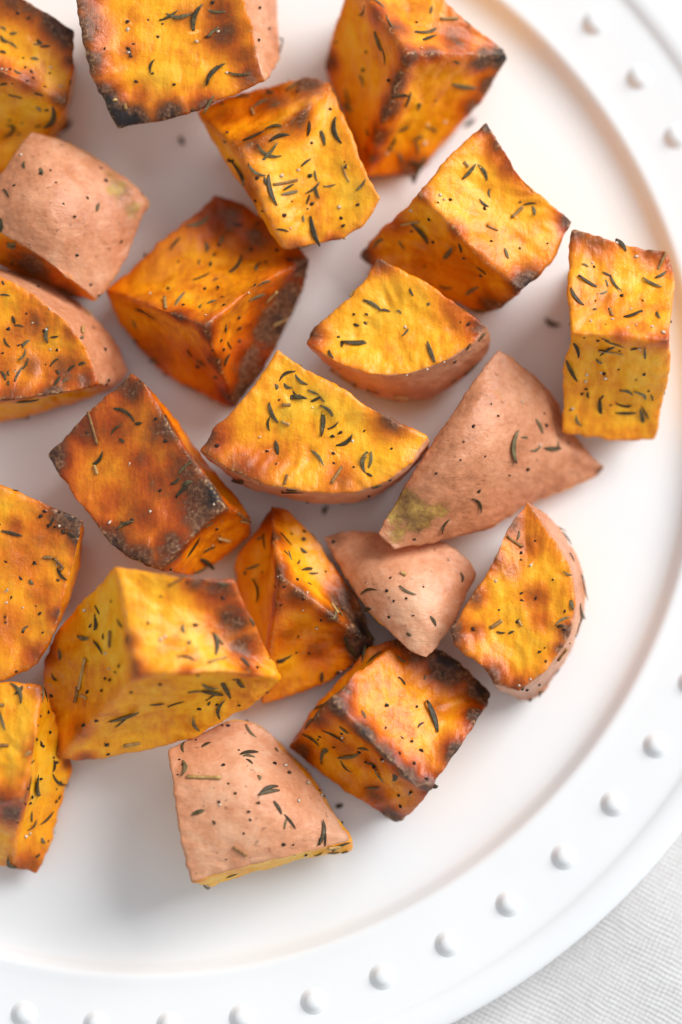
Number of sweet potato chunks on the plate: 21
